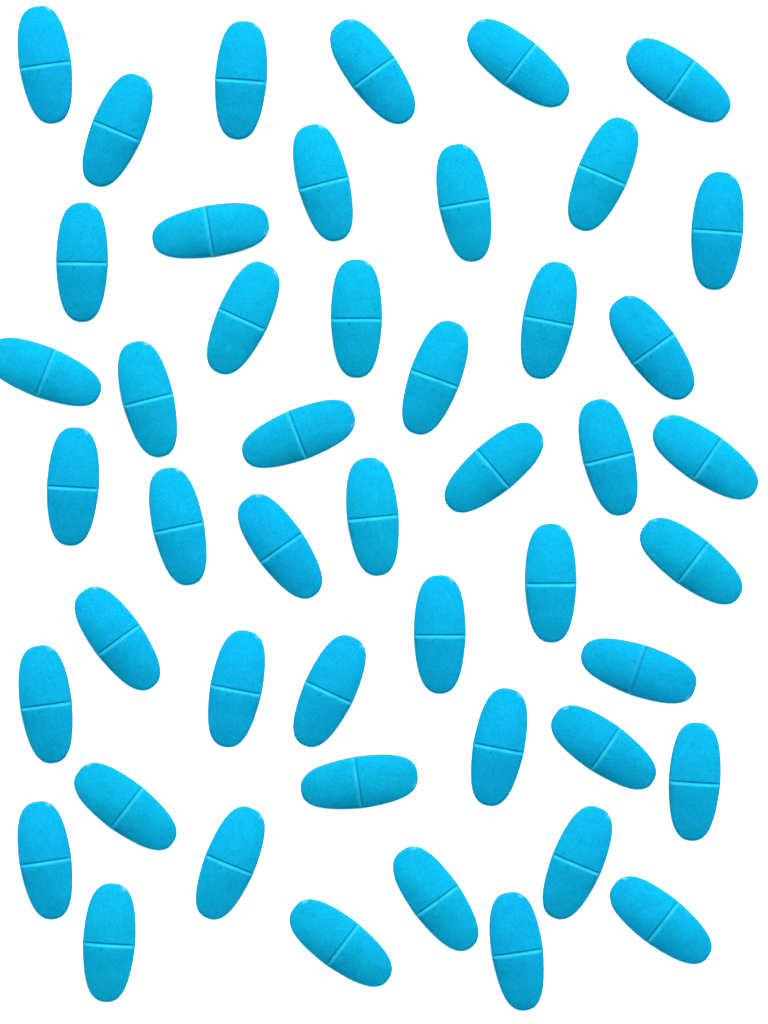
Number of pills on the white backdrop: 48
